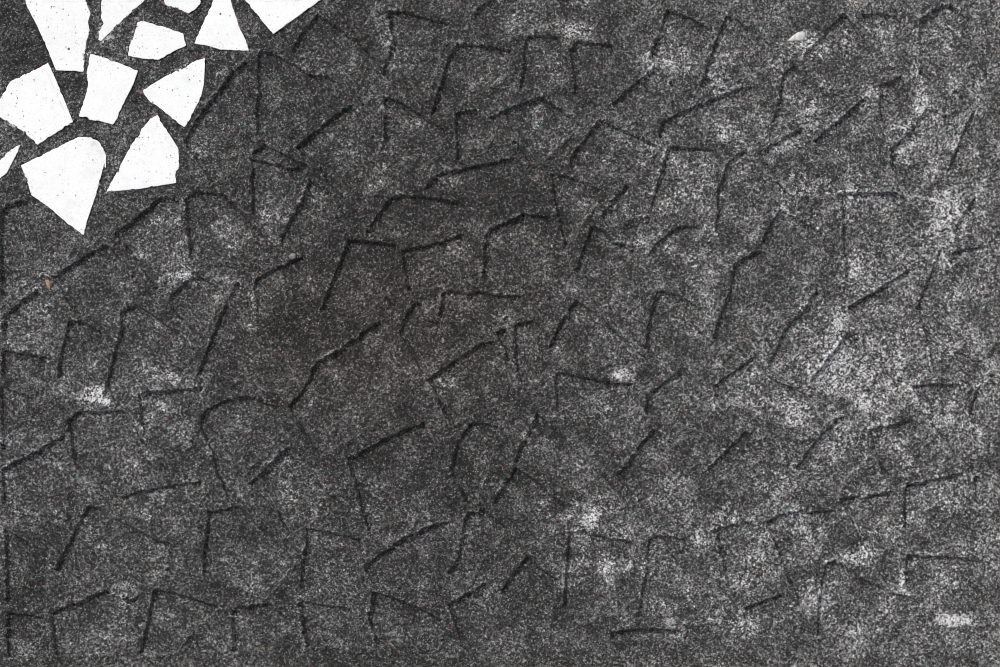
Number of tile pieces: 12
